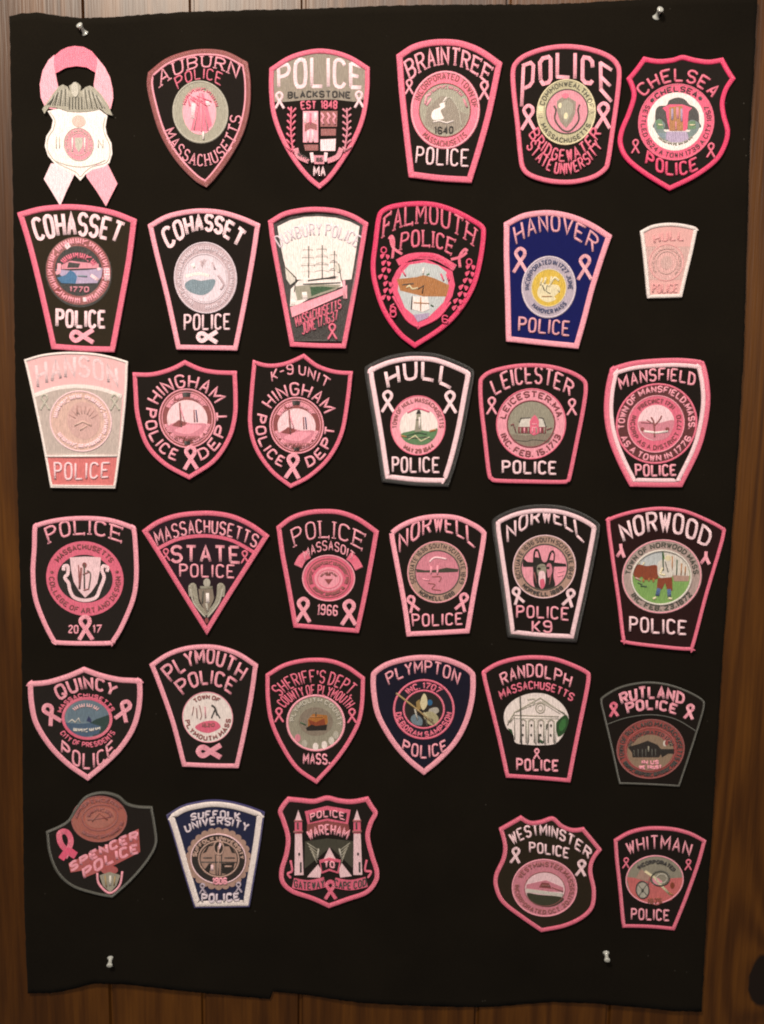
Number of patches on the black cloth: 35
